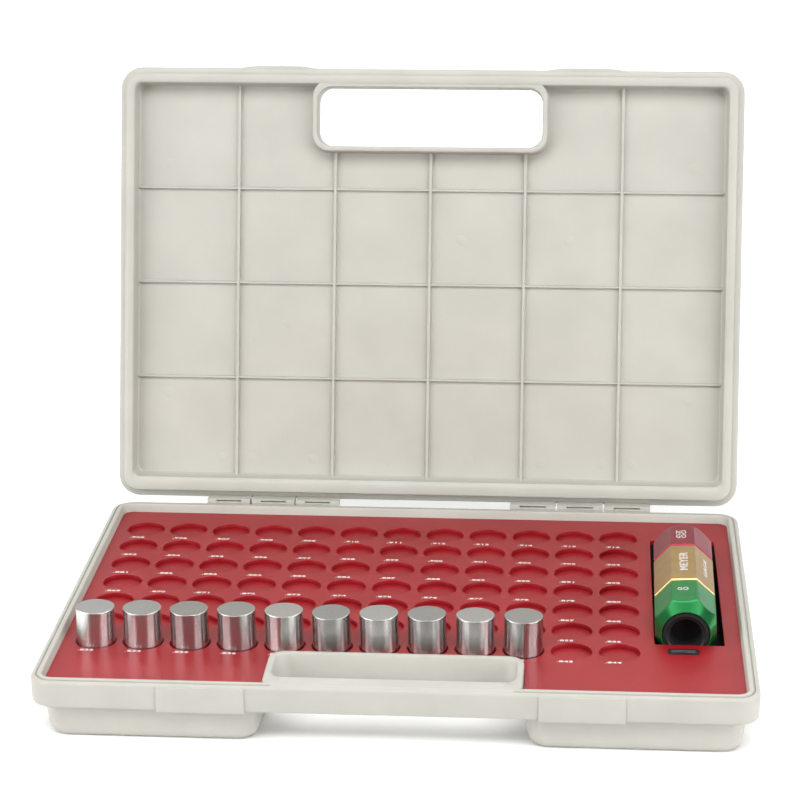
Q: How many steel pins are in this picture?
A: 10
